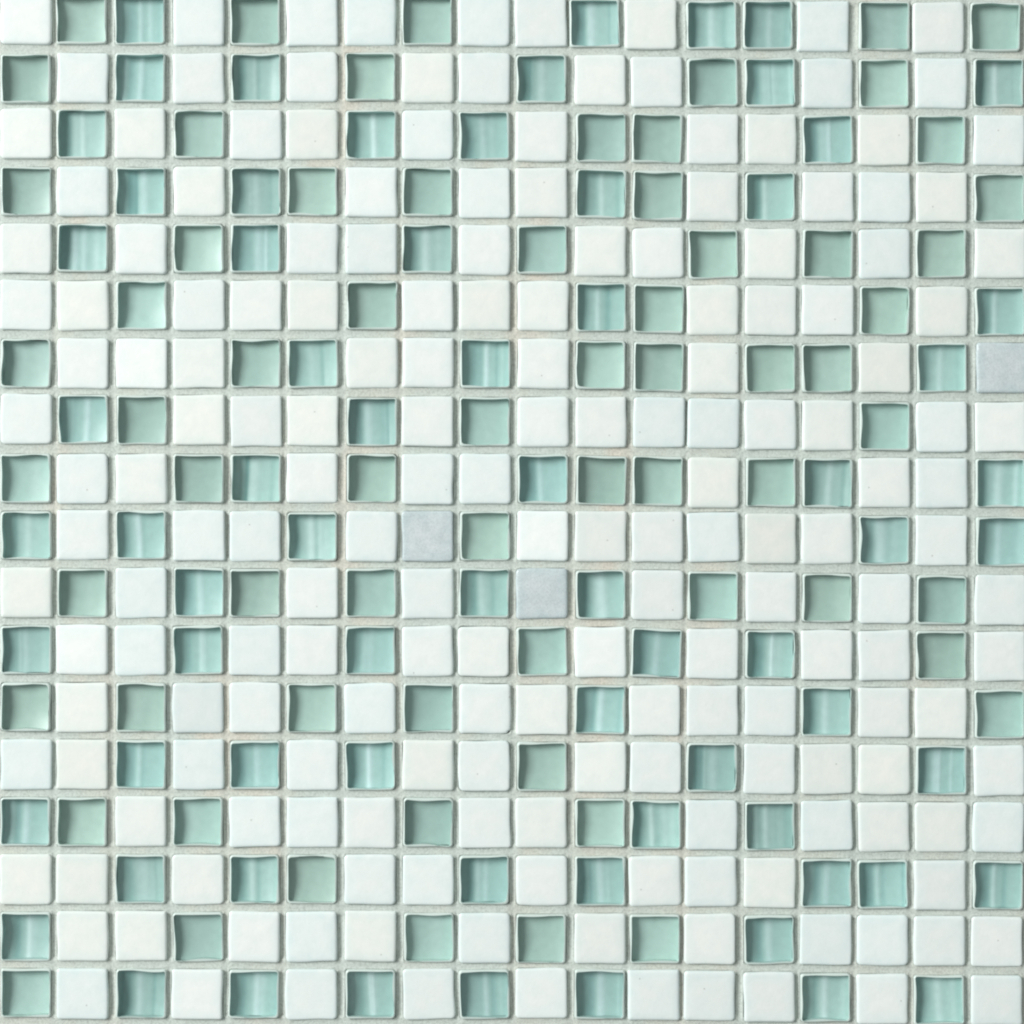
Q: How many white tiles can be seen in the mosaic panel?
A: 184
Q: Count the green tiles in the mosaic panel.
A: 137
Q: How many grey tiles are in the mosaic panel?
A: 3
